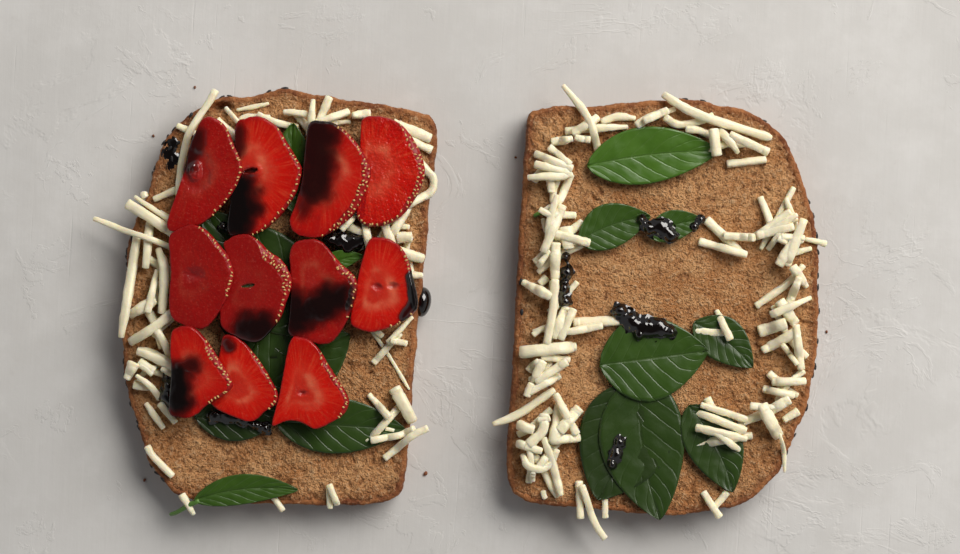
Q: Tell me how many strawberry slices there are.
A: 11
